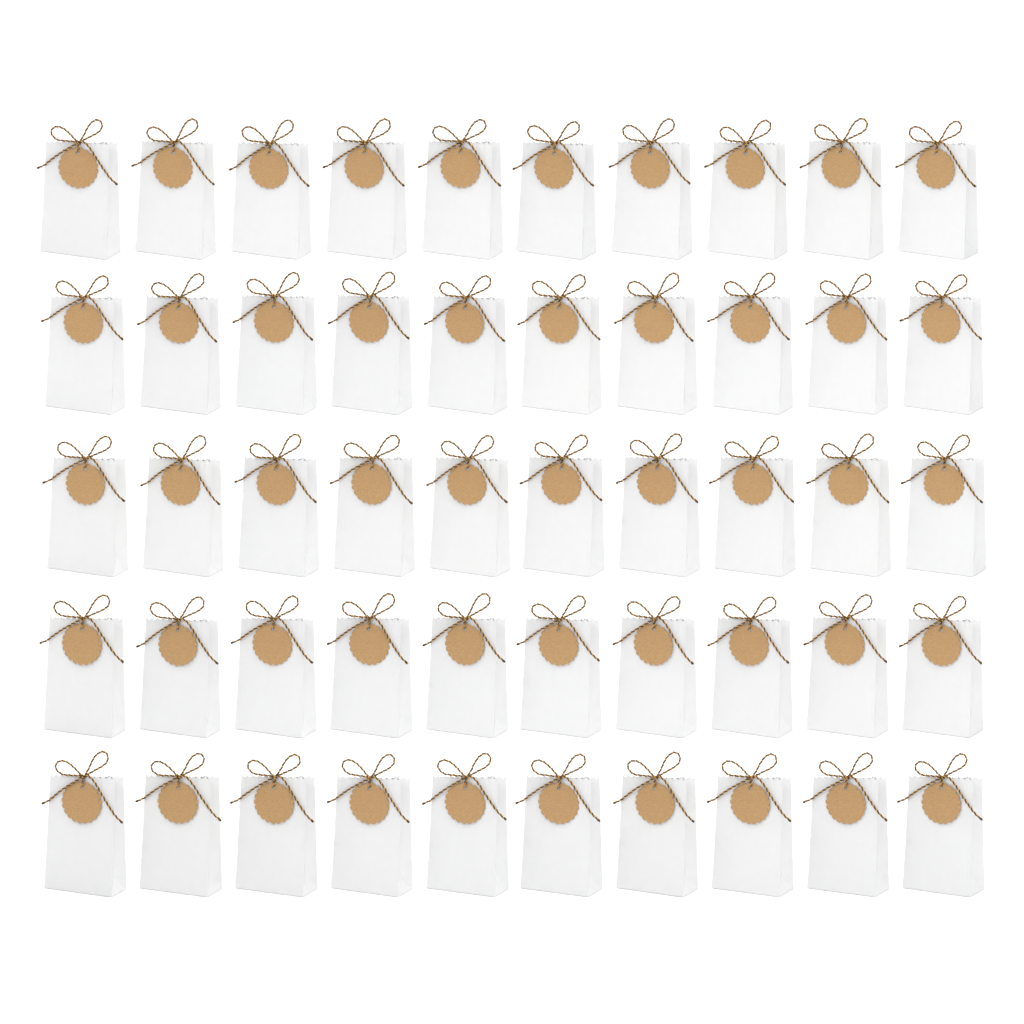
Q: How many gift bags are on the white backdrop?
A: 50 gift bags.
